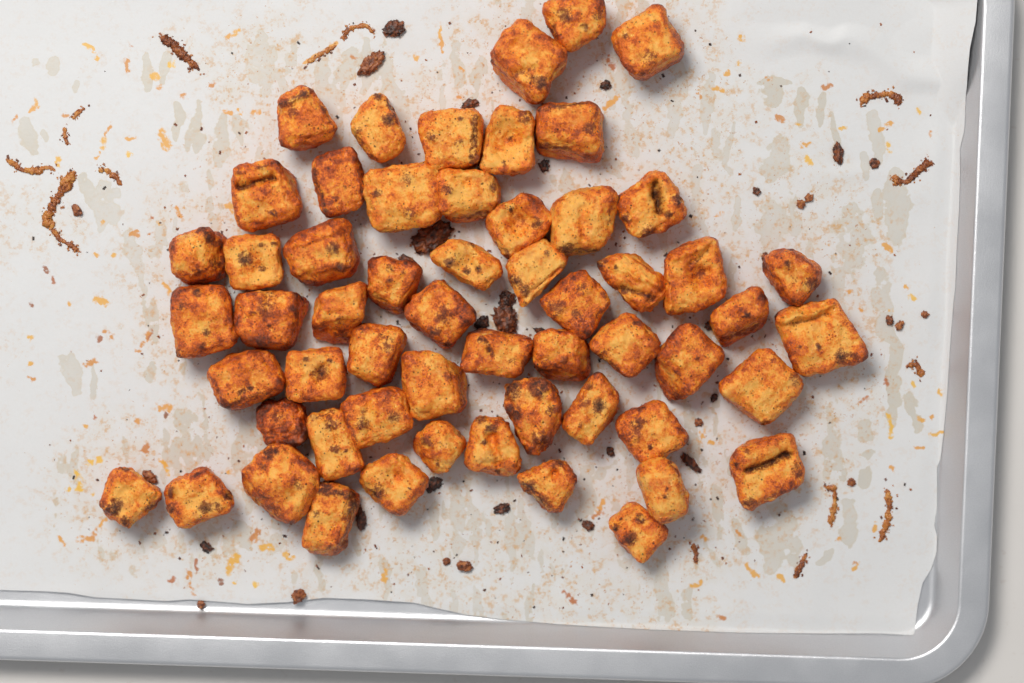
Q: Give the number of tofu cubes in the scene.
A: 57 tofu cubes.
